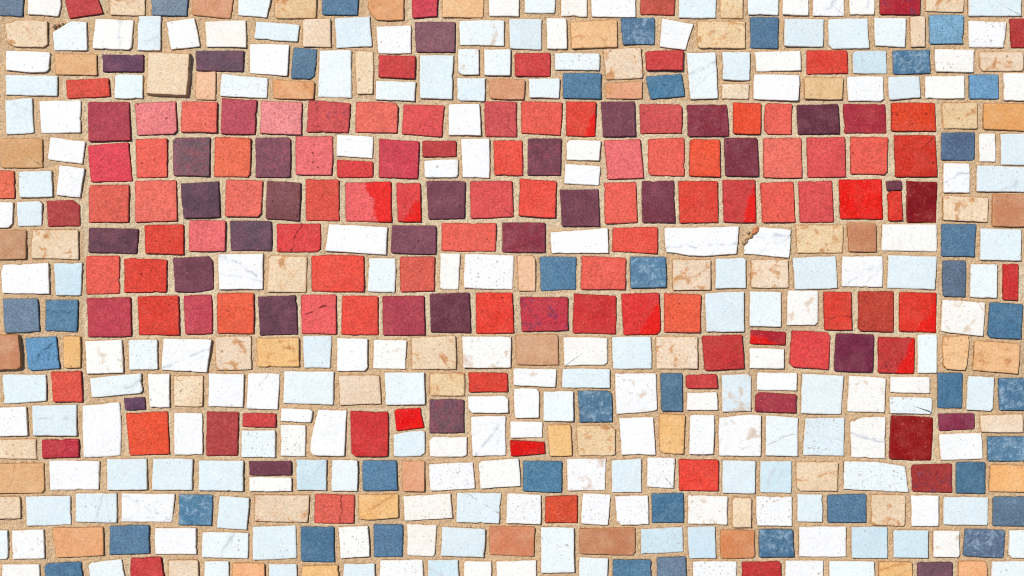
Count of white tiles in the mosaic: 199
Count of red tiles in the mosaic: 107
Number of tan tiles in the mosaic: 71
